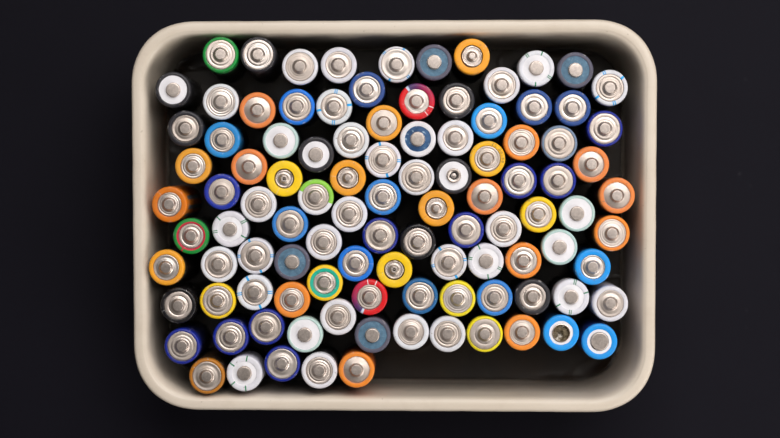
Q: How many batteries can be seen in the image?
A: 104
